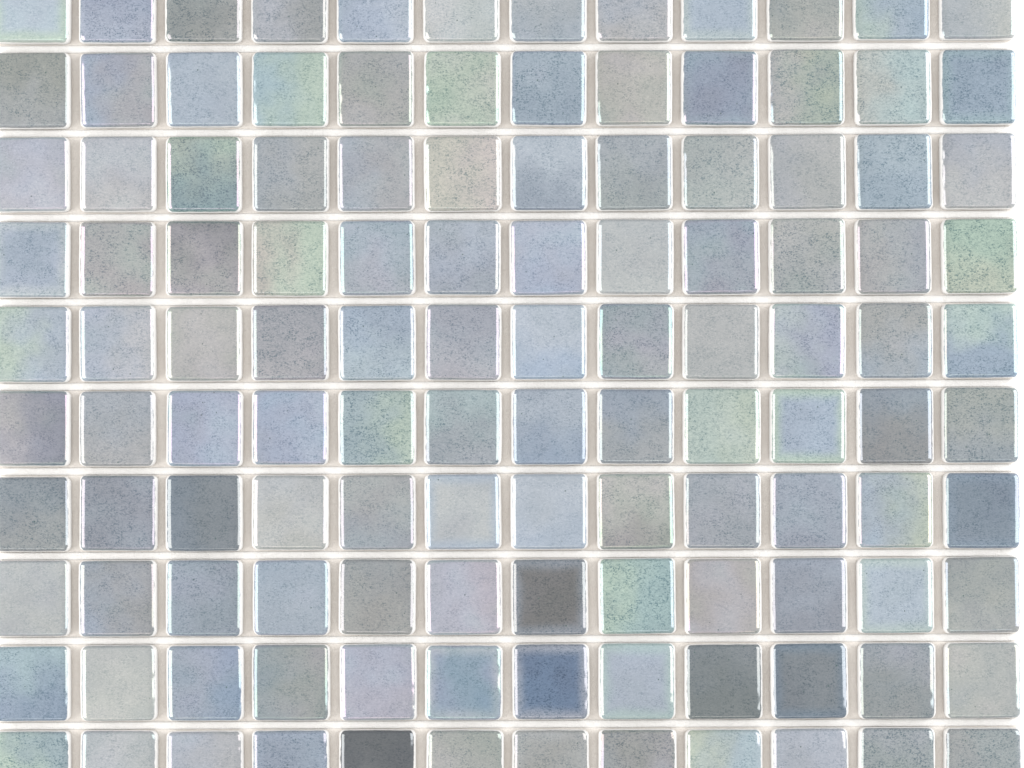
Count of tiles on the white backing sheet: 120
